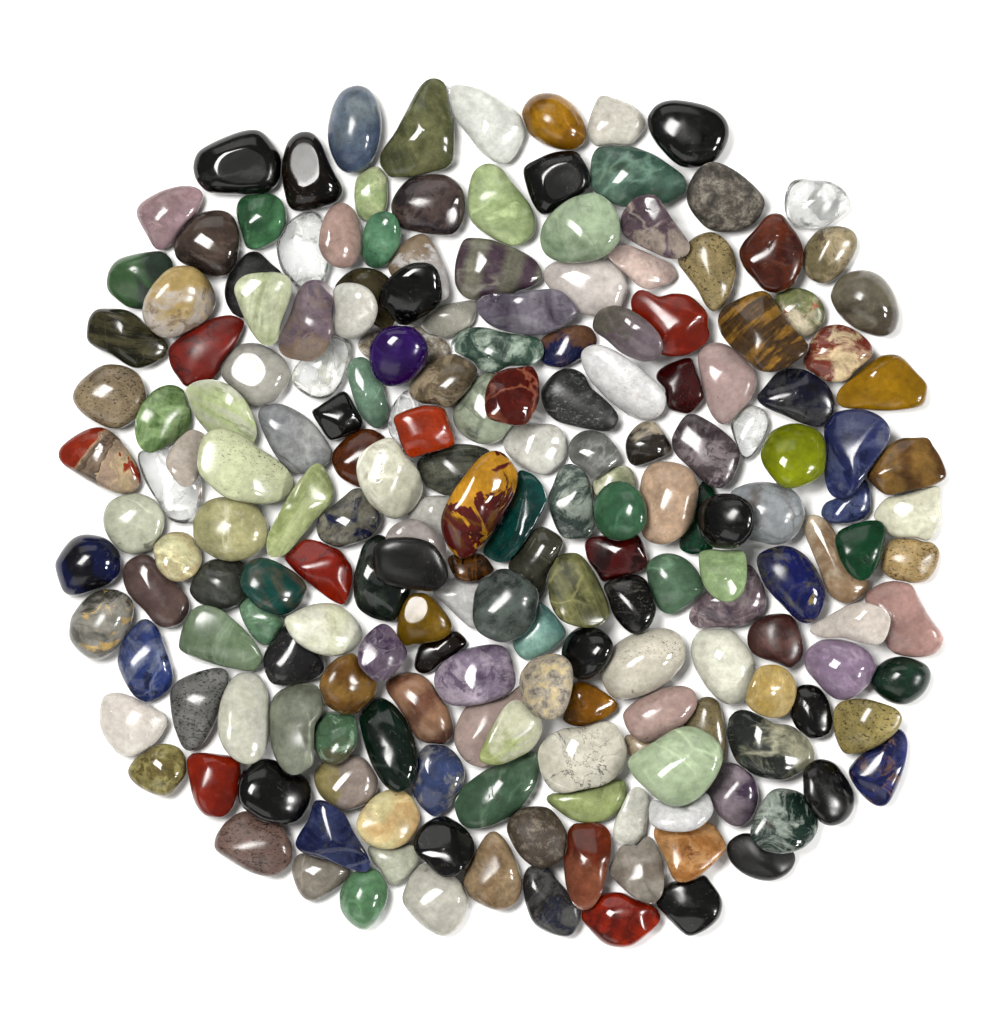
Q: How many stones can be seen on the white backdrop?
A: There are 195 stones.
